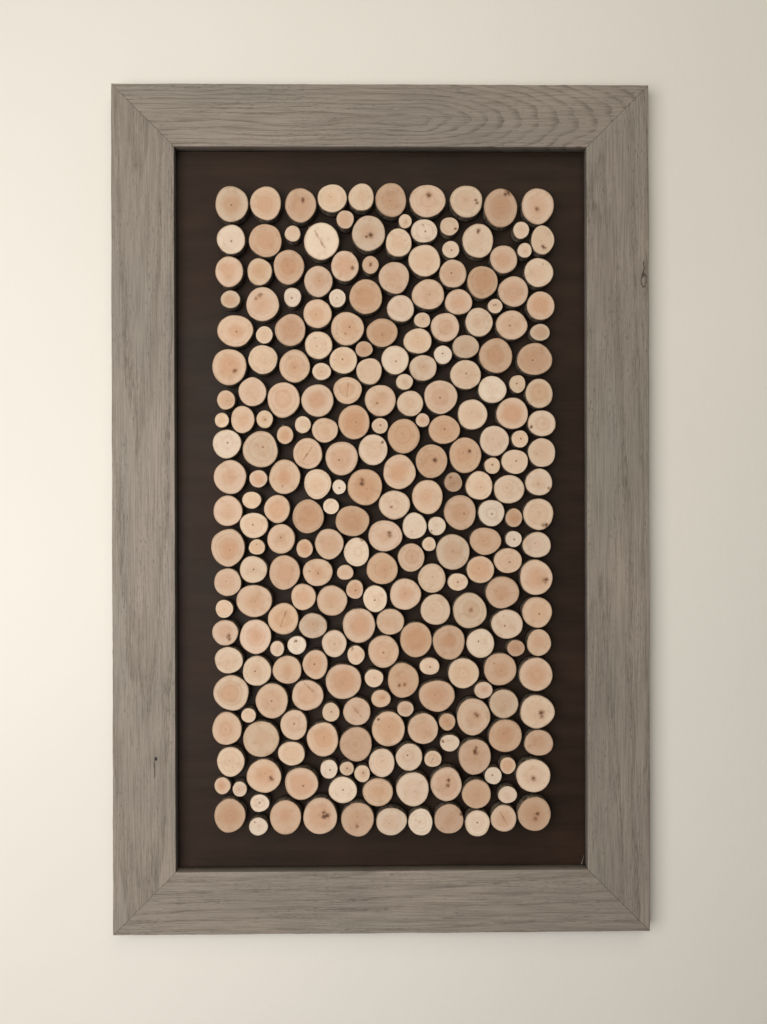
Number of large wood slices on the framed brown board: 192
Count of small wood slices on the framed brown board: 68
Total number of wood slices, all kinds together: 260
